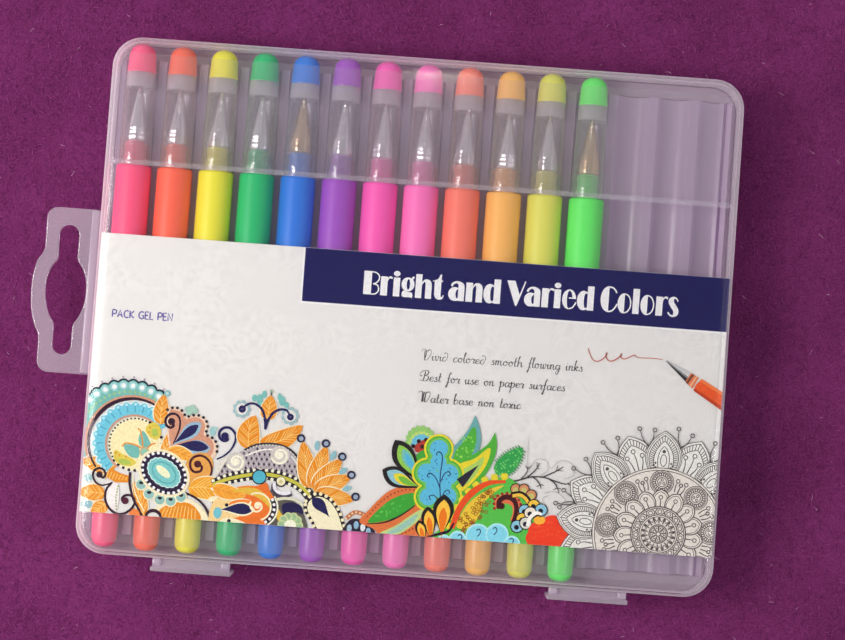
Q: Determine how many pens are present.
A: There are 12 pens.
